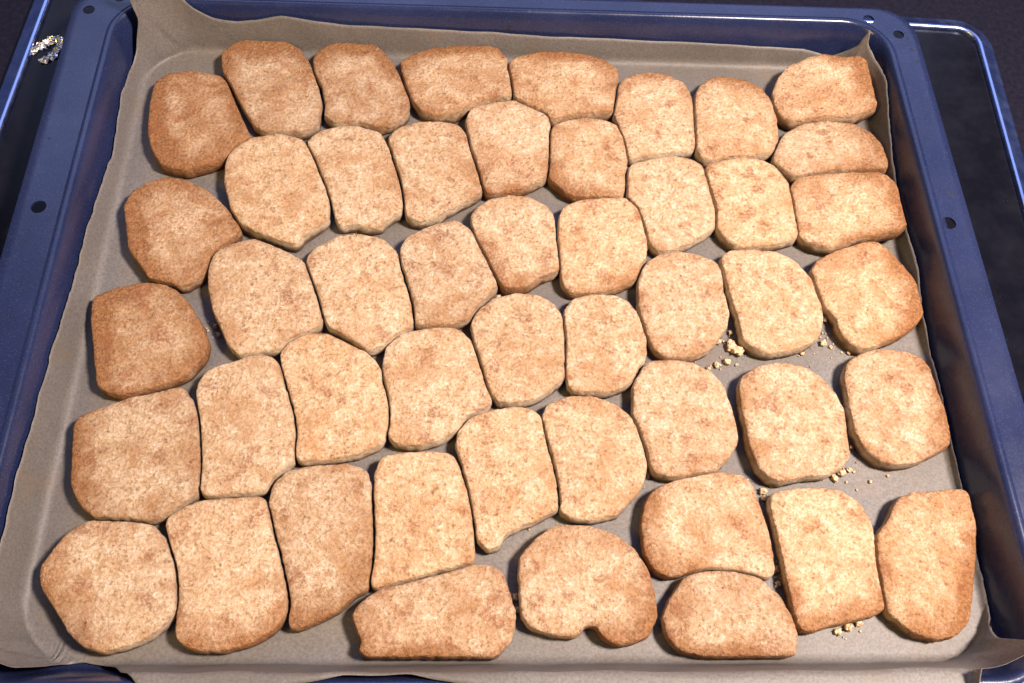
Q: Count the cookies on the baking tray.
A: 48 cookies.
